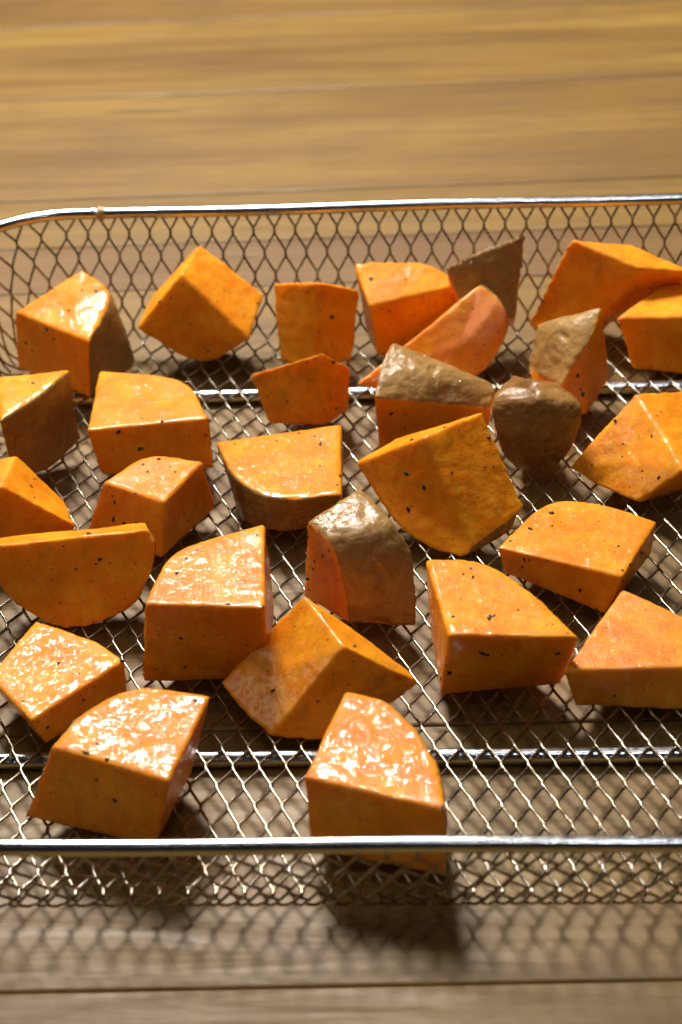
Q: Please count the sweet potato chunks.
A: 29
